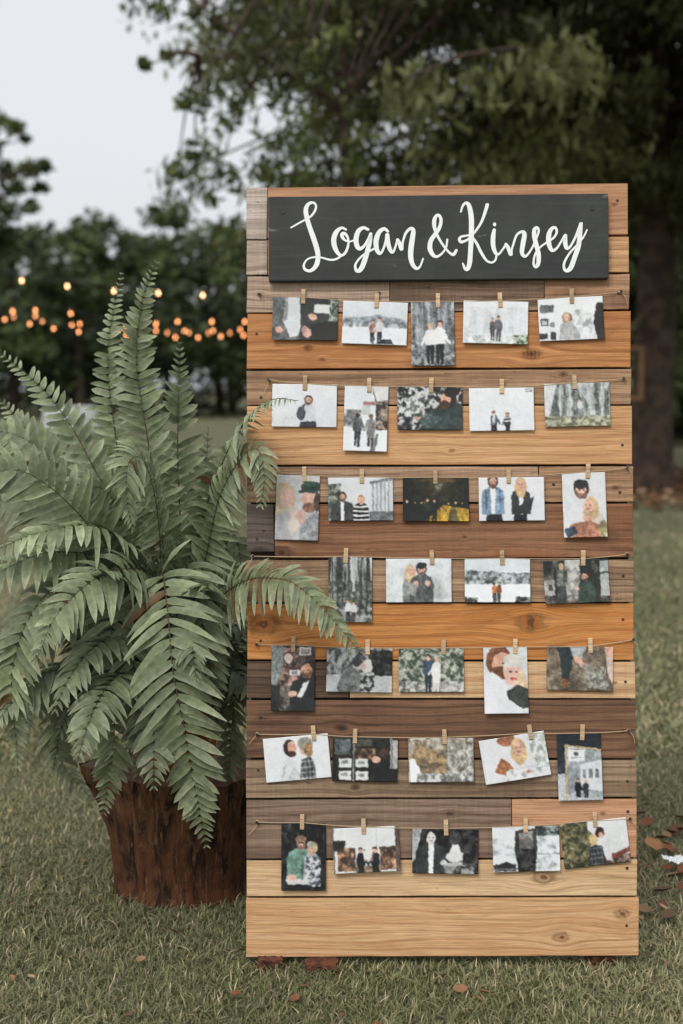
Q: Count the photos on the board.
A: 34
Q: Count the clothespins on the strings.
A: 34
